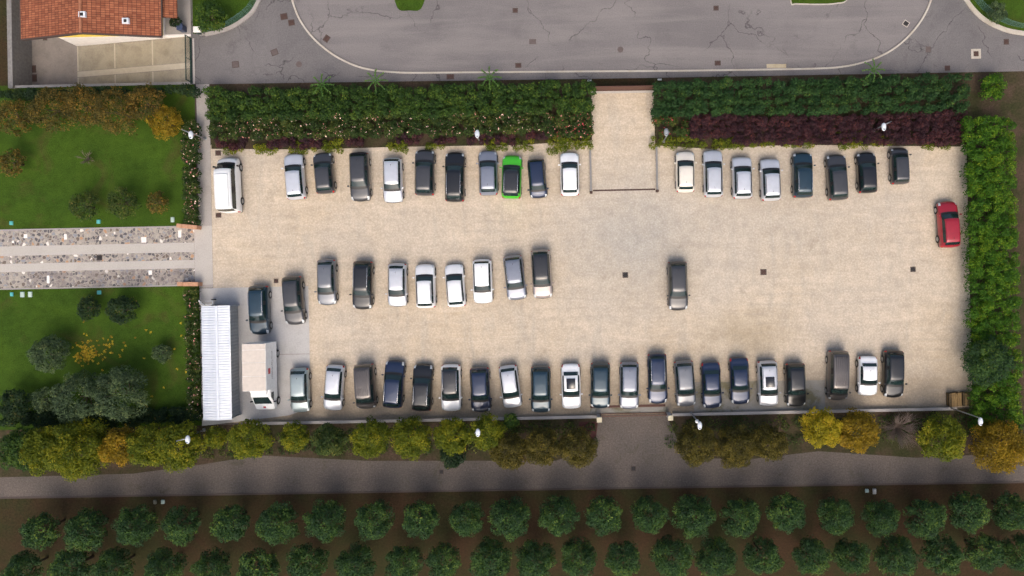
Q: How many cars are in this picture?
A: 51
